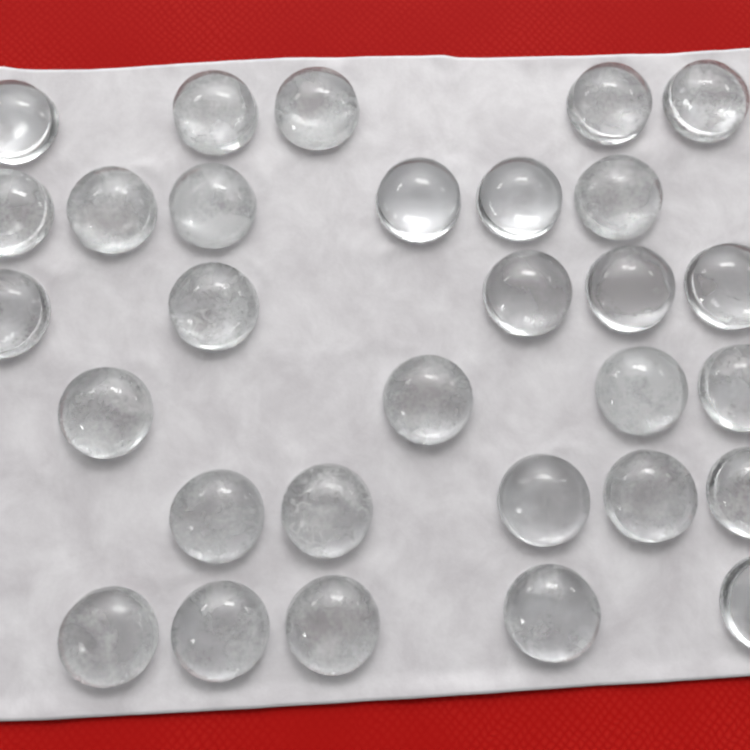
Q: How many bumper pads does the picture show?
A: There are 30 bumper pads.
